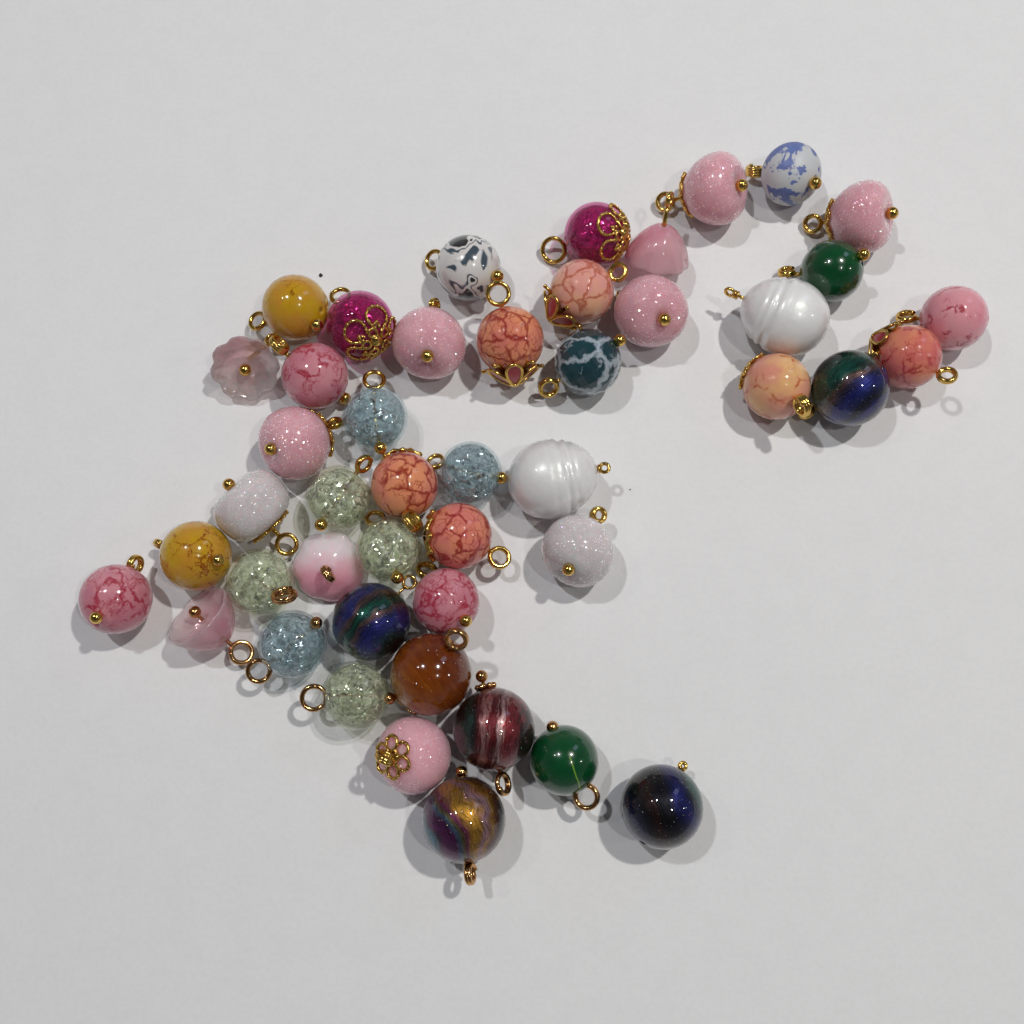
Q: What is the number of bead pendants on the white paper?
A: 46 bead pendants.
